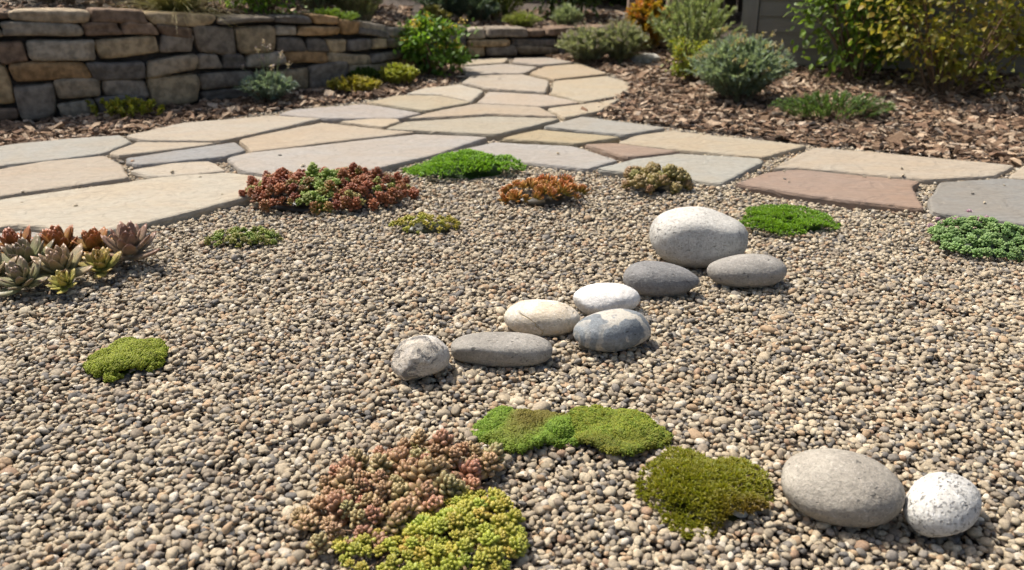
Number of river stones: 10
